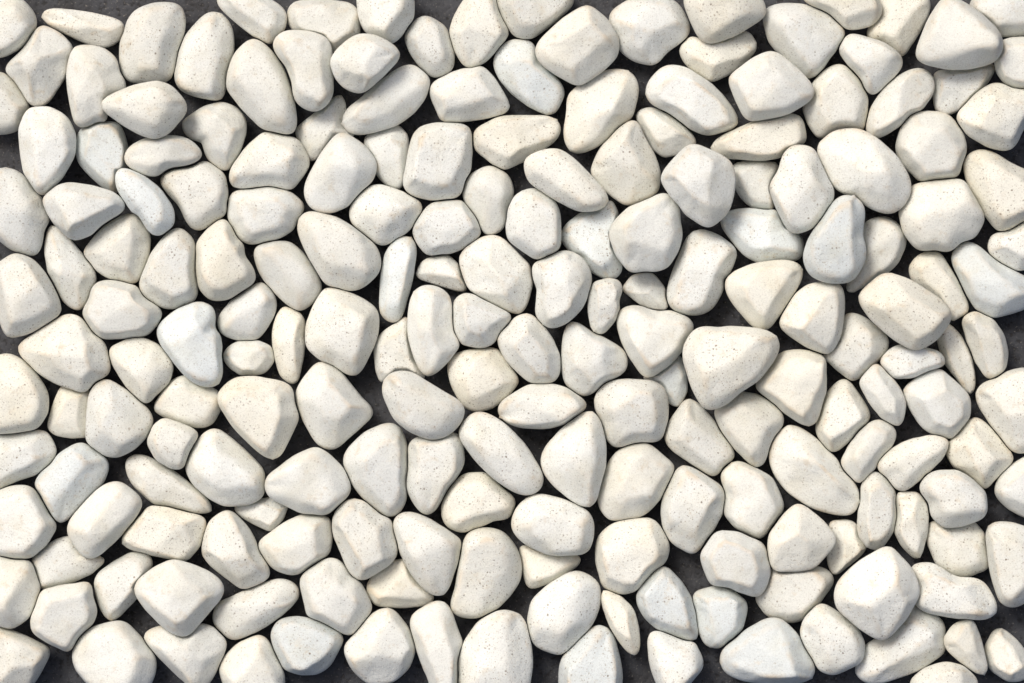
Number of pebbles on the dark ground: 200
